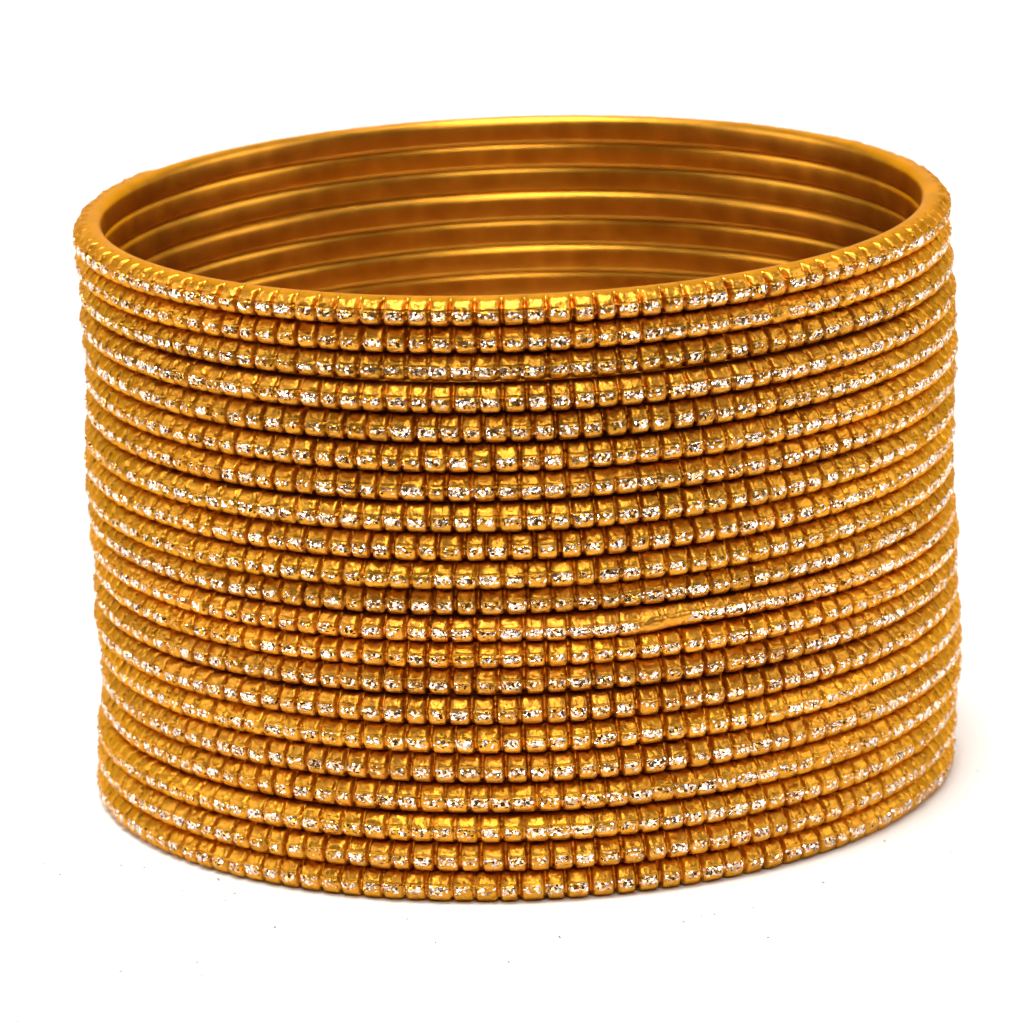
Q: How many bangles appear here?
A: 21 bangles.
